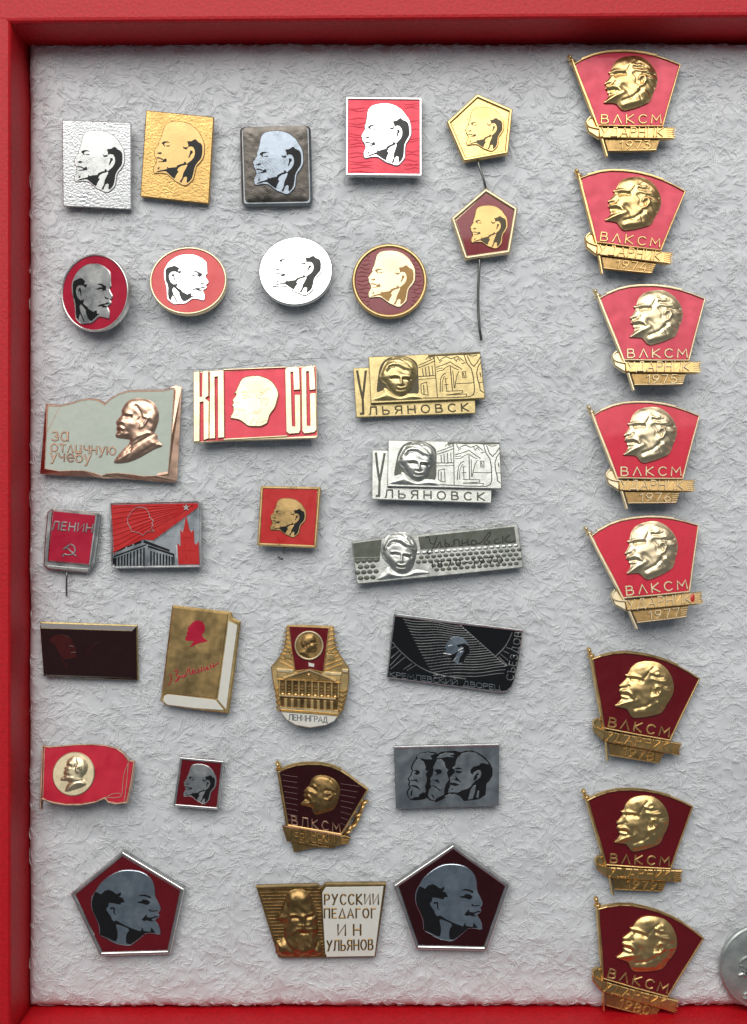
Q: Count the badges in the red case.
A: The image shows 38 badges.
